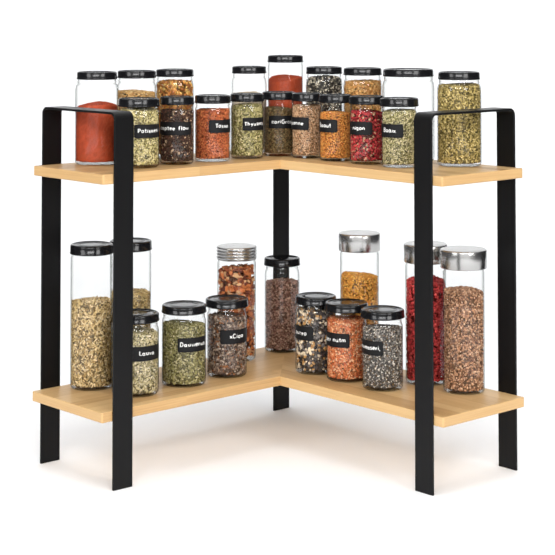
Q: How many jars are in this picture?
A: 31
